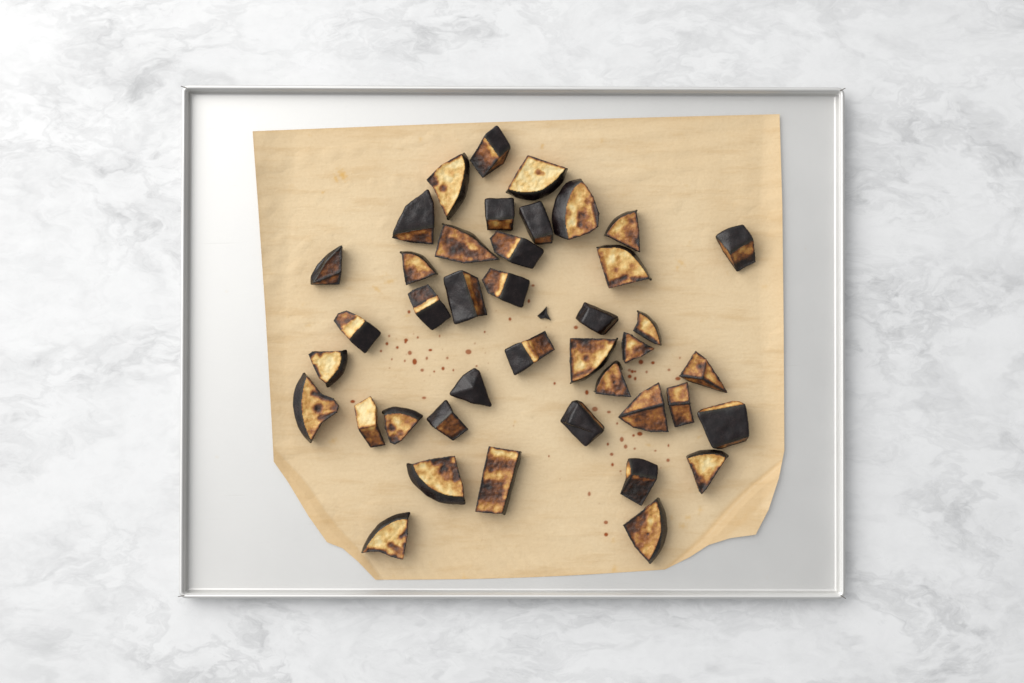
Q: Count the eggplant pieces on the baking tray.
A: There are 41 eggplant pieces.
